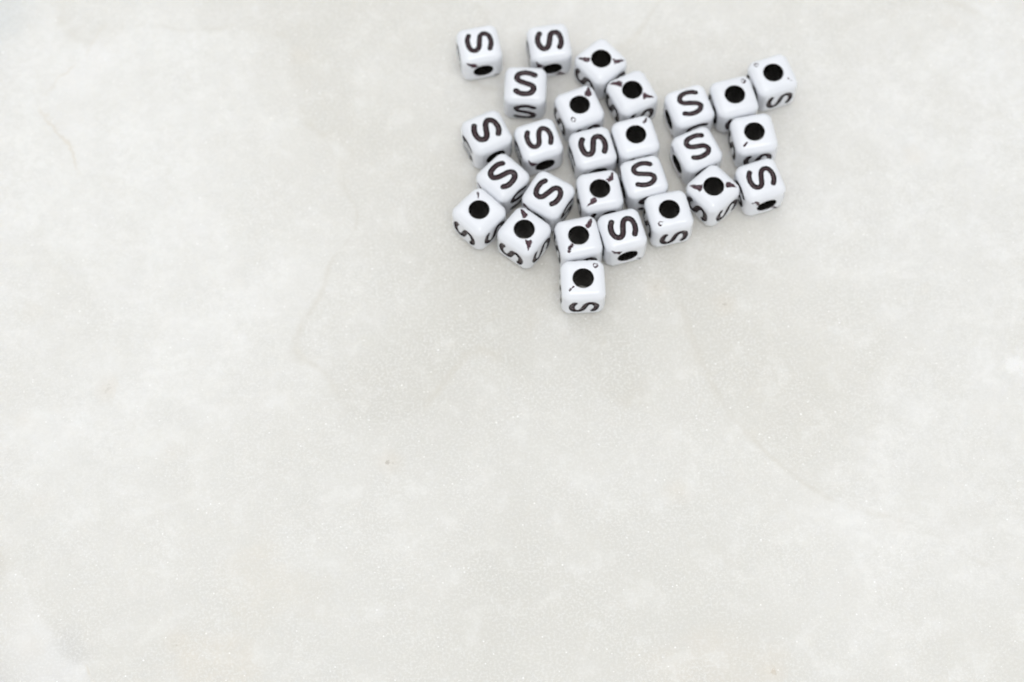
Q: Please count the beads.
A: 27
